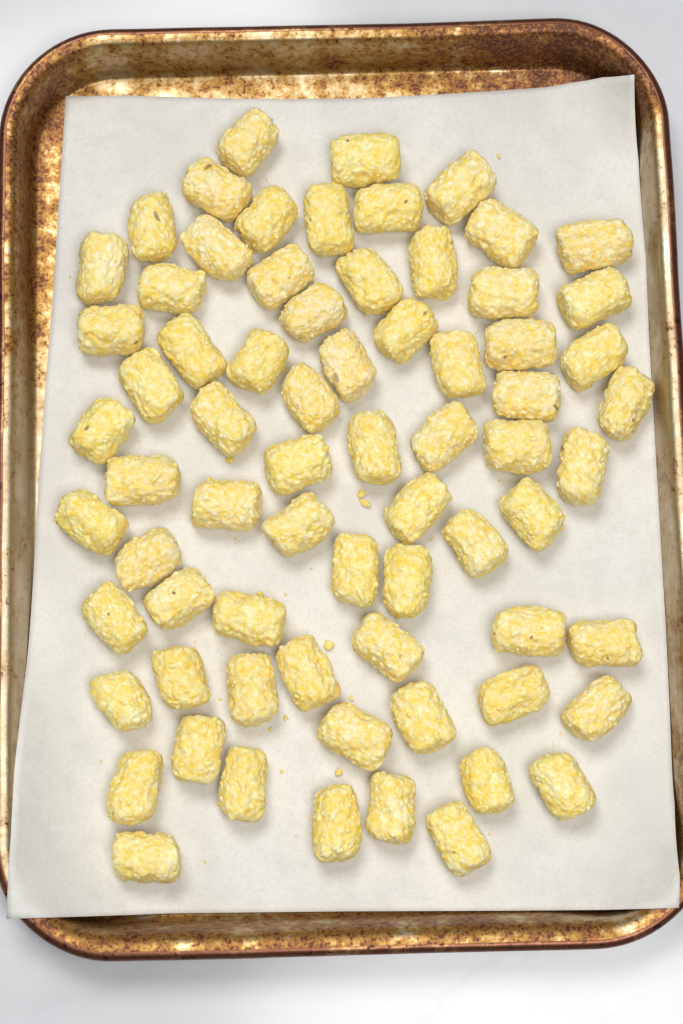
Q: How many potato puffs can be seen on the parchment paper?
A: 71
